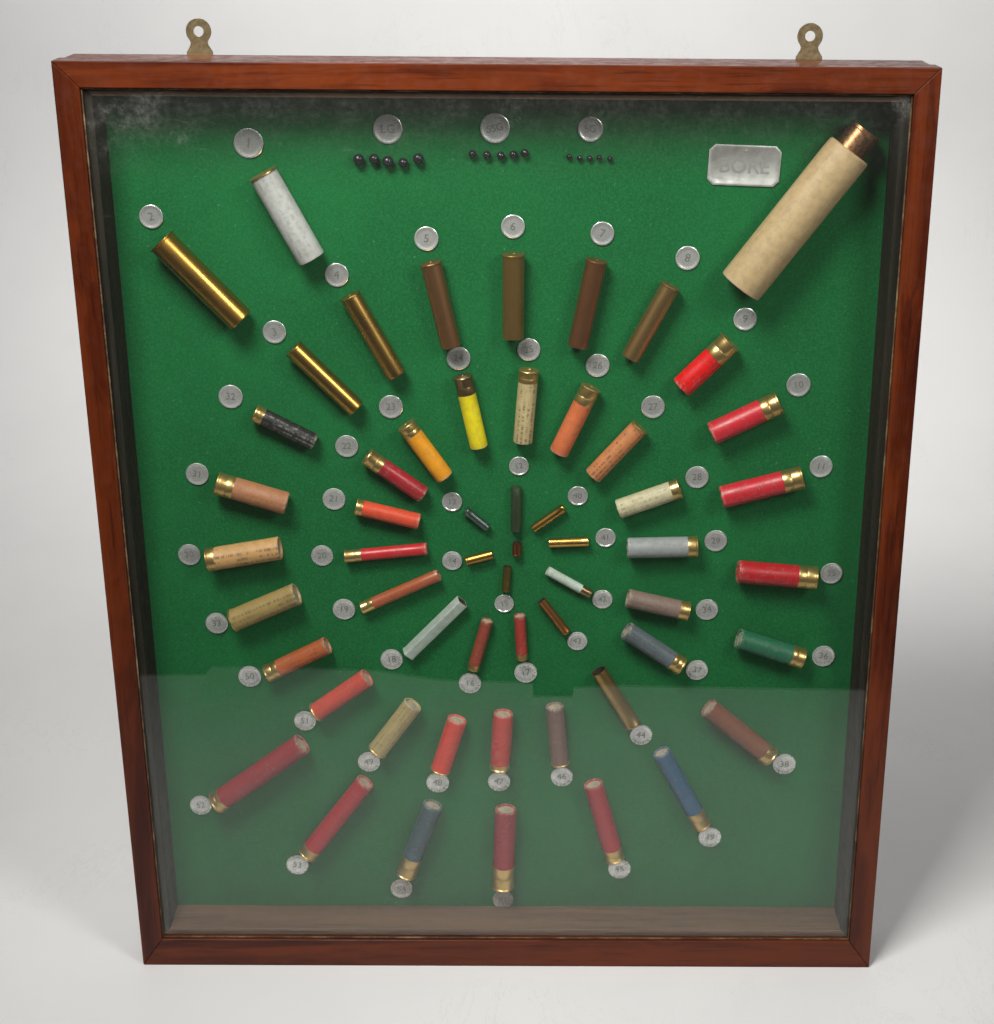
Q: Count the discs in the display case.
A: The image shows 58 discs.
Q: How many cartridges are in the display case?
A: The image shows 57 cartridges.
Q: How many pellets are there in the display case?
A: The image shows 15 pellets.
